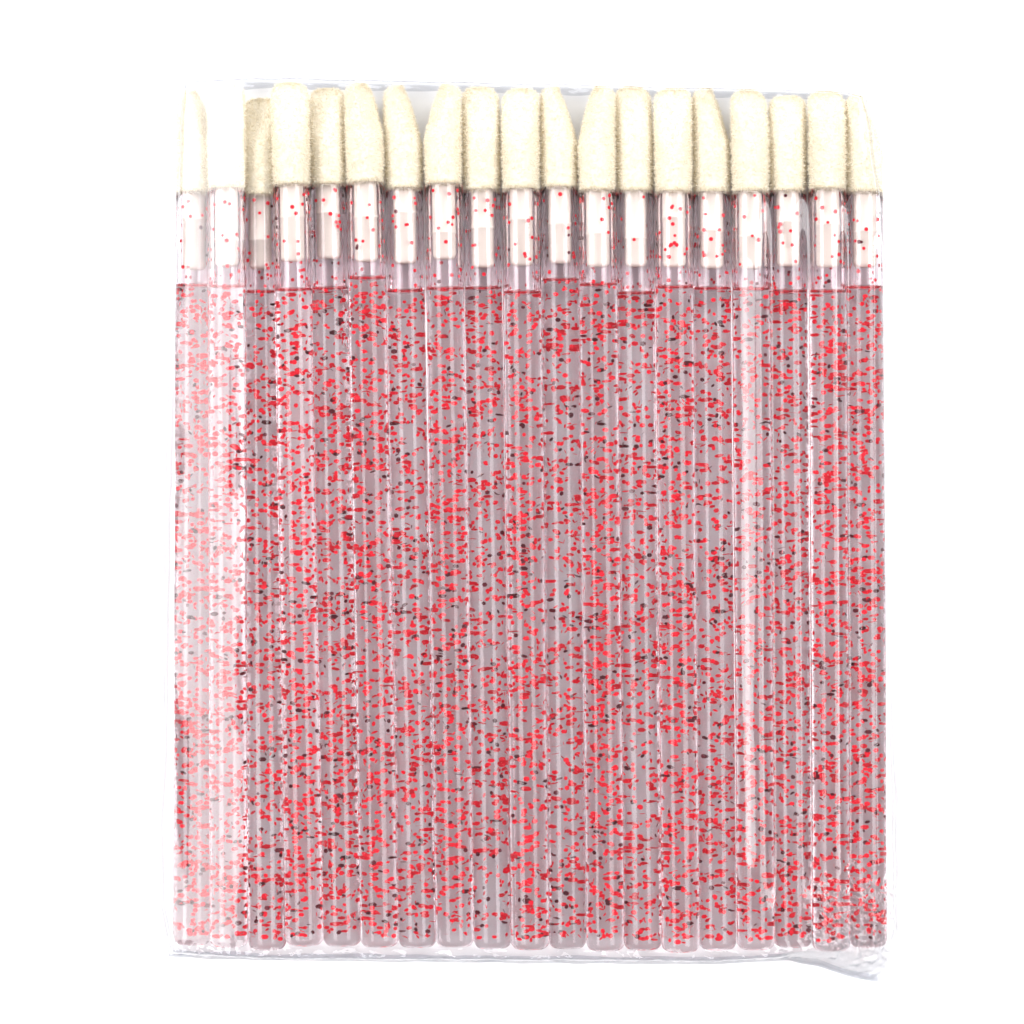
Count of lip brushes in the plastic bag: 19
